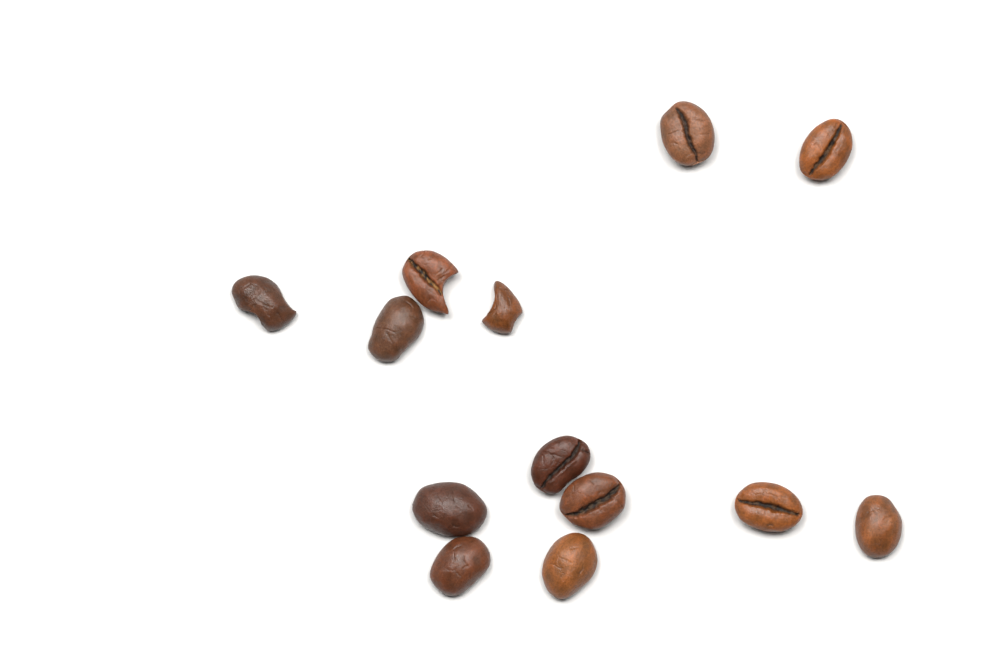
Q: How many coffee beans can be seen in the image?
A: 13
